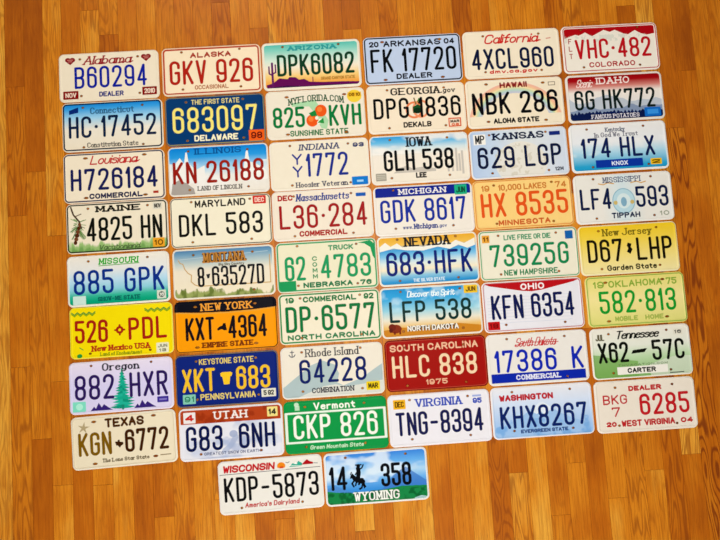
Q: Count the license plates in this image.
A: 50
